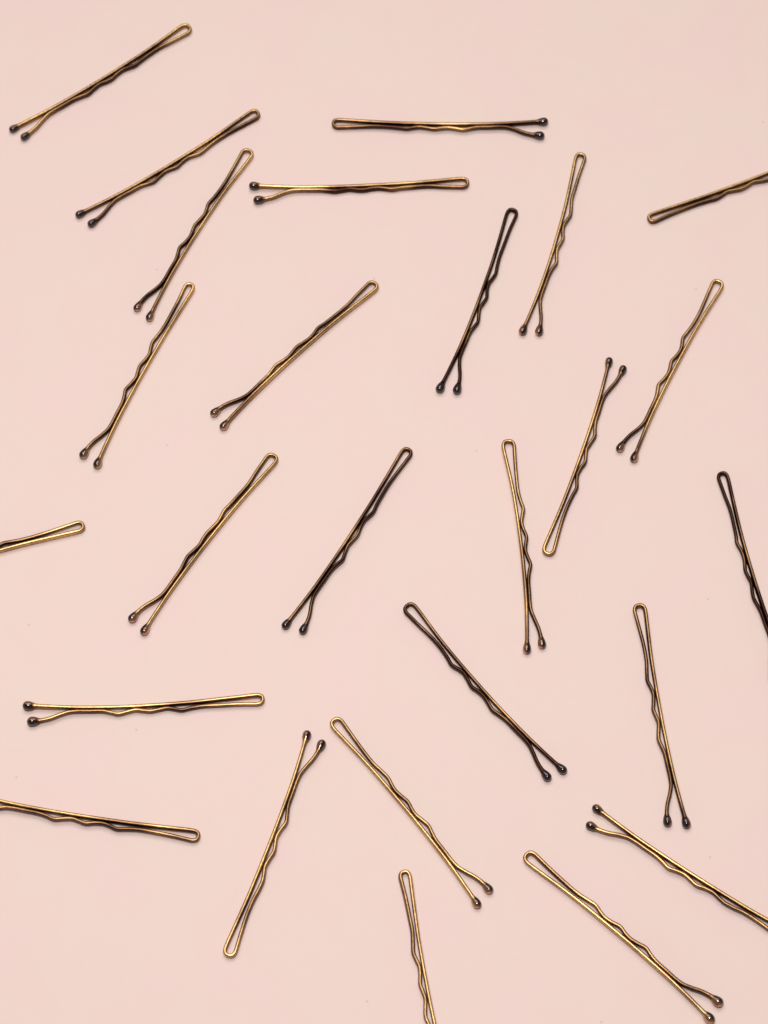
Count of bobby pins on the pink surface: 26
